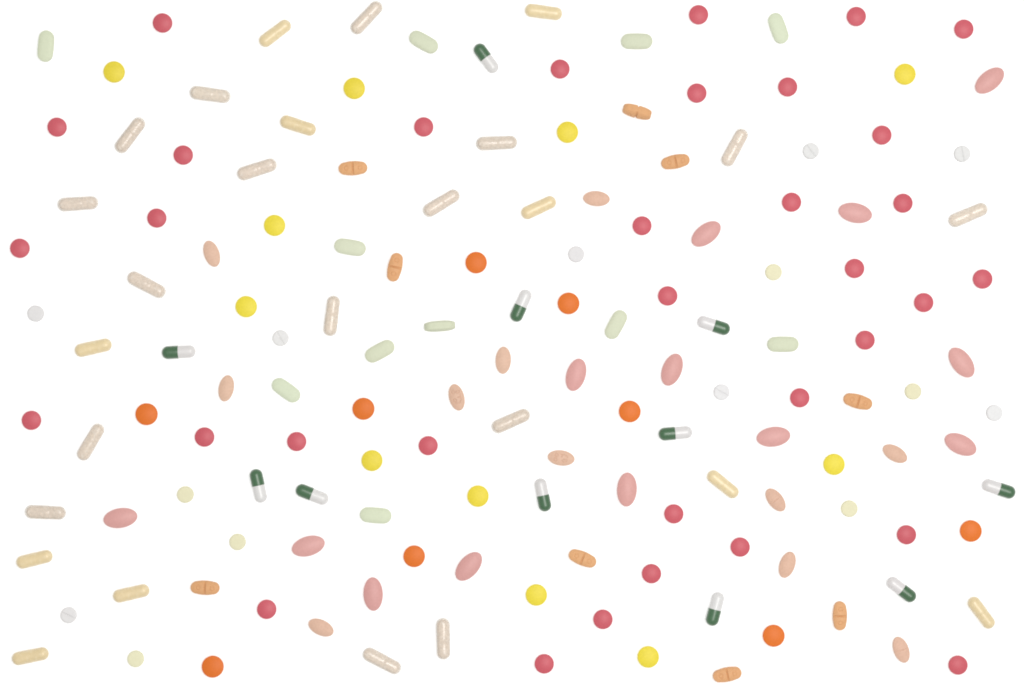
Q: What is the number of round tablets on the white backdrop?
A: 68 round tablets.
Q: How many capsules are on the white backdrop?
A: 37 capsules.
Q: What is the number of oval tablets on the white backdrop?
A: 24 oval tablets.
